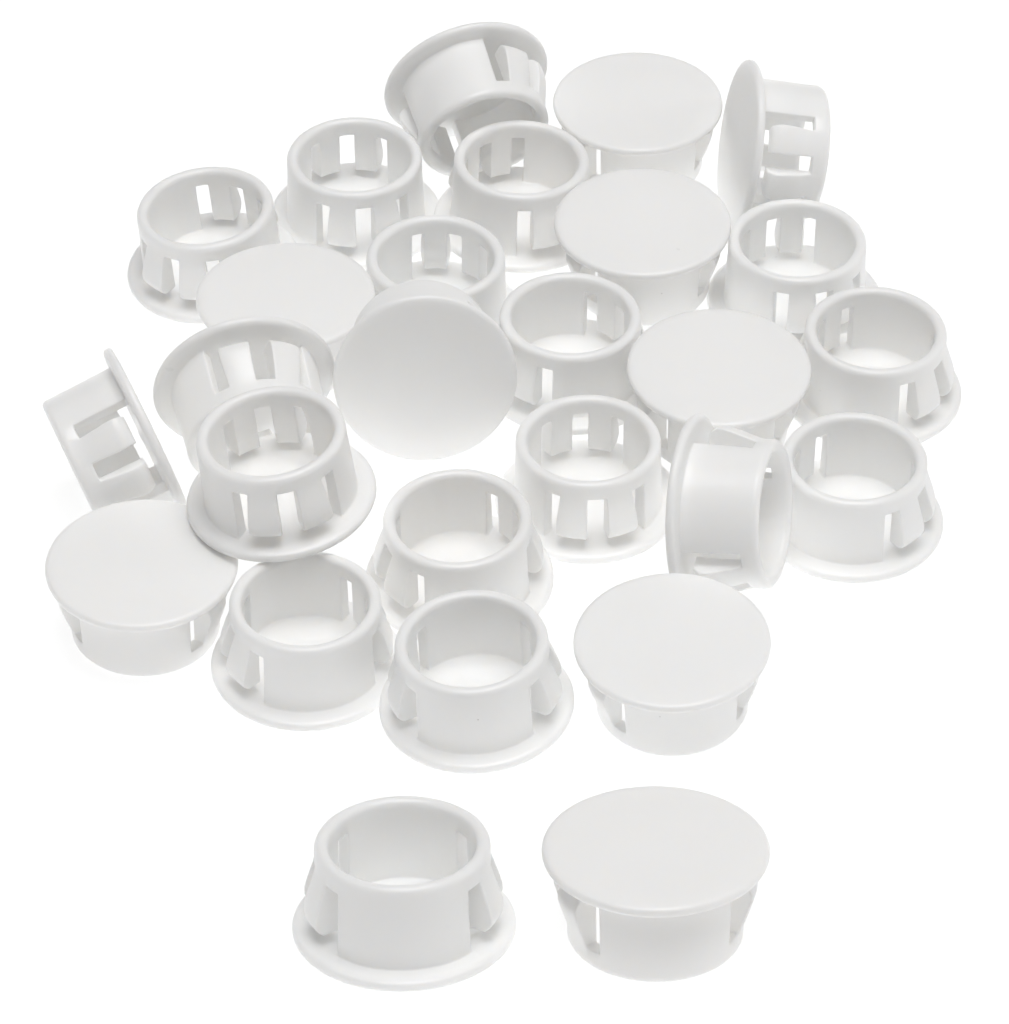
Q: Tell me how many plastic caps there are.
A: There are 27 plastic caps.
